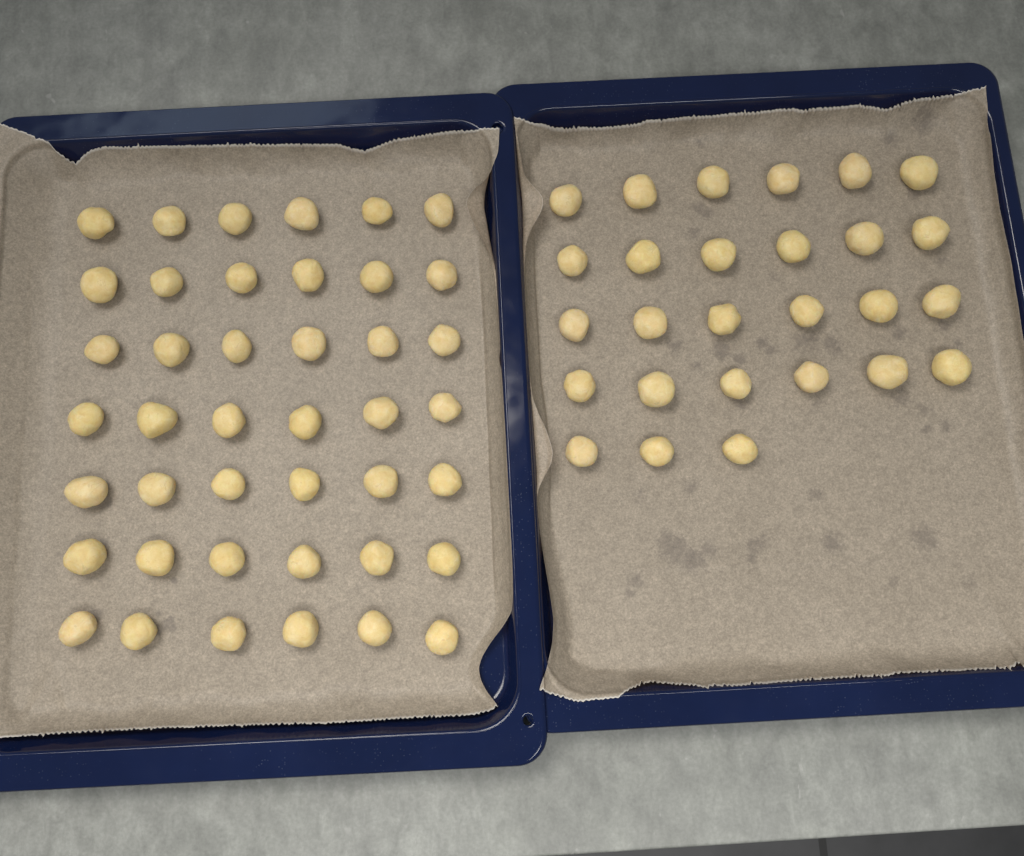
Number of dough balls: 69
